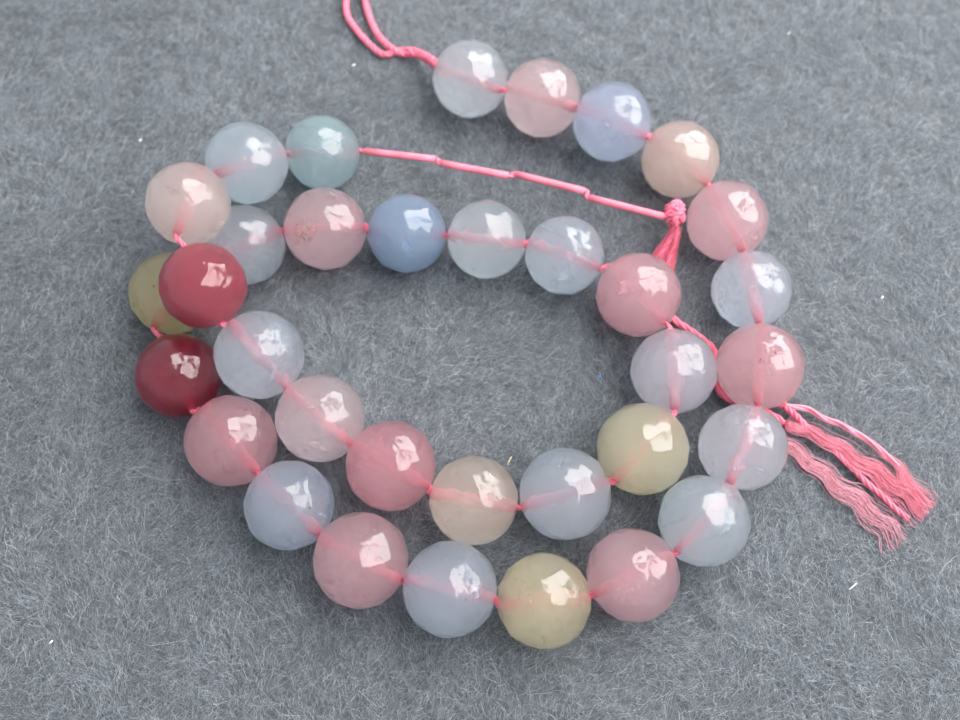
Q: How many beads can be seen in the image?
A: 34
